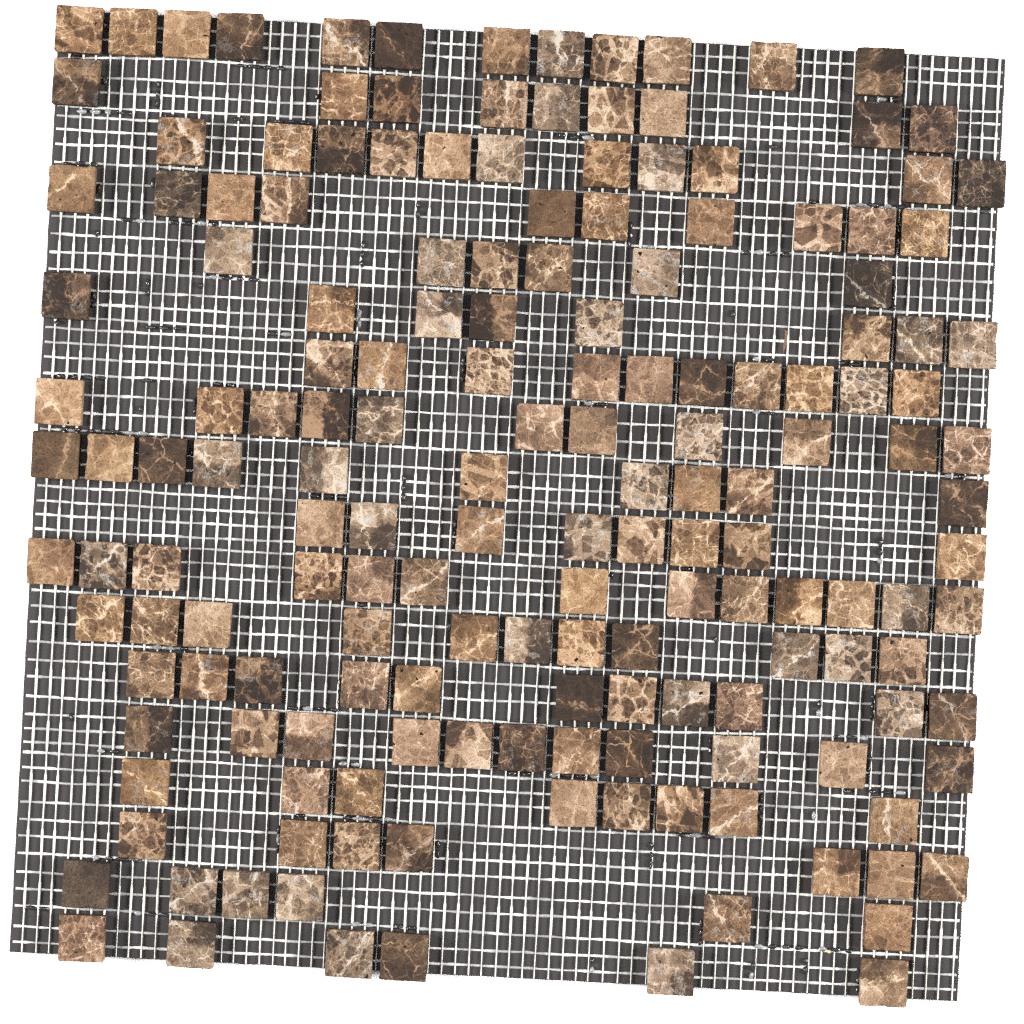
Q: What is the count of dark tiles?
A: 31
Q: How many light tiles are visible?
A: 137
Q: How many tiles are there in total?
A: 168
